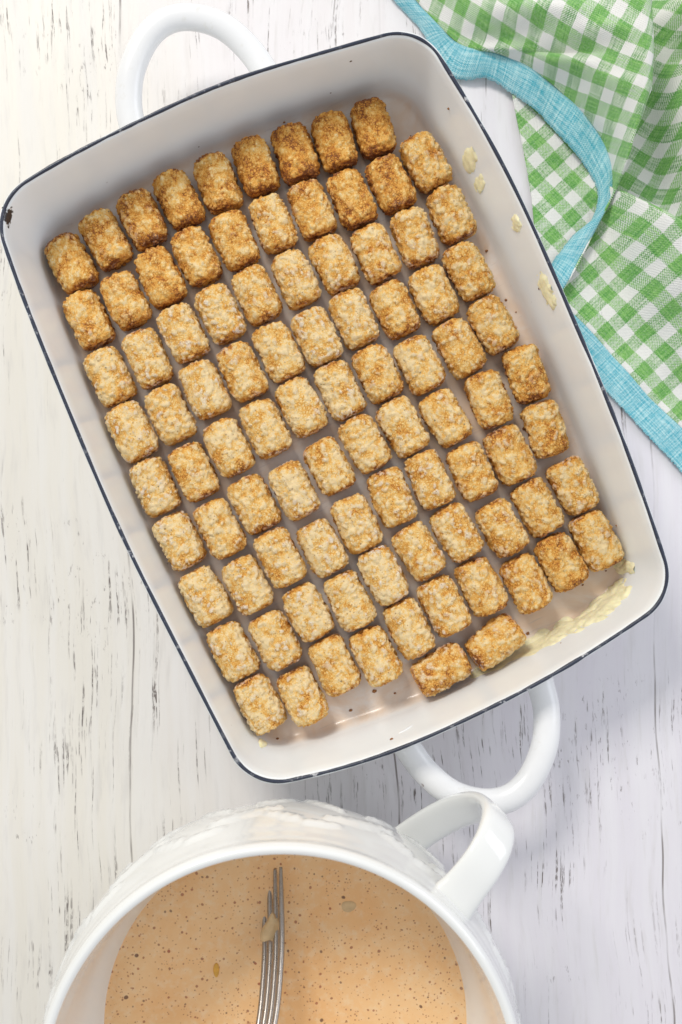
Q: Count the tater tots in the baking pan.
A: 91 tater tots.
